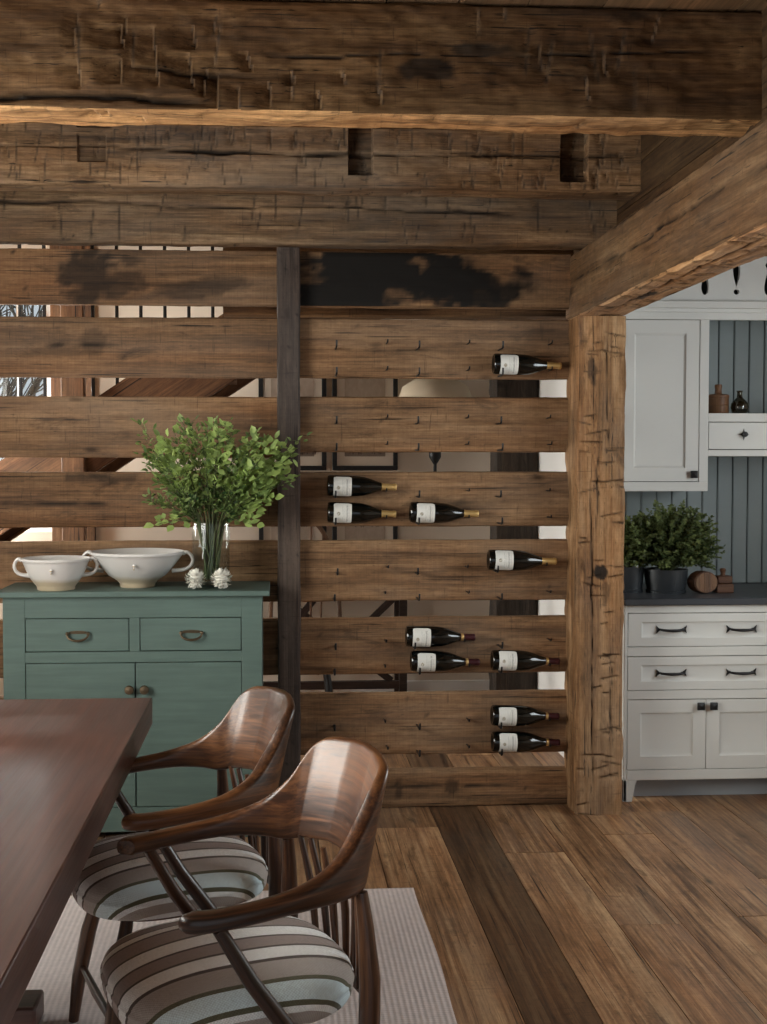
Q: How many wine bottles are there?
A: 10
